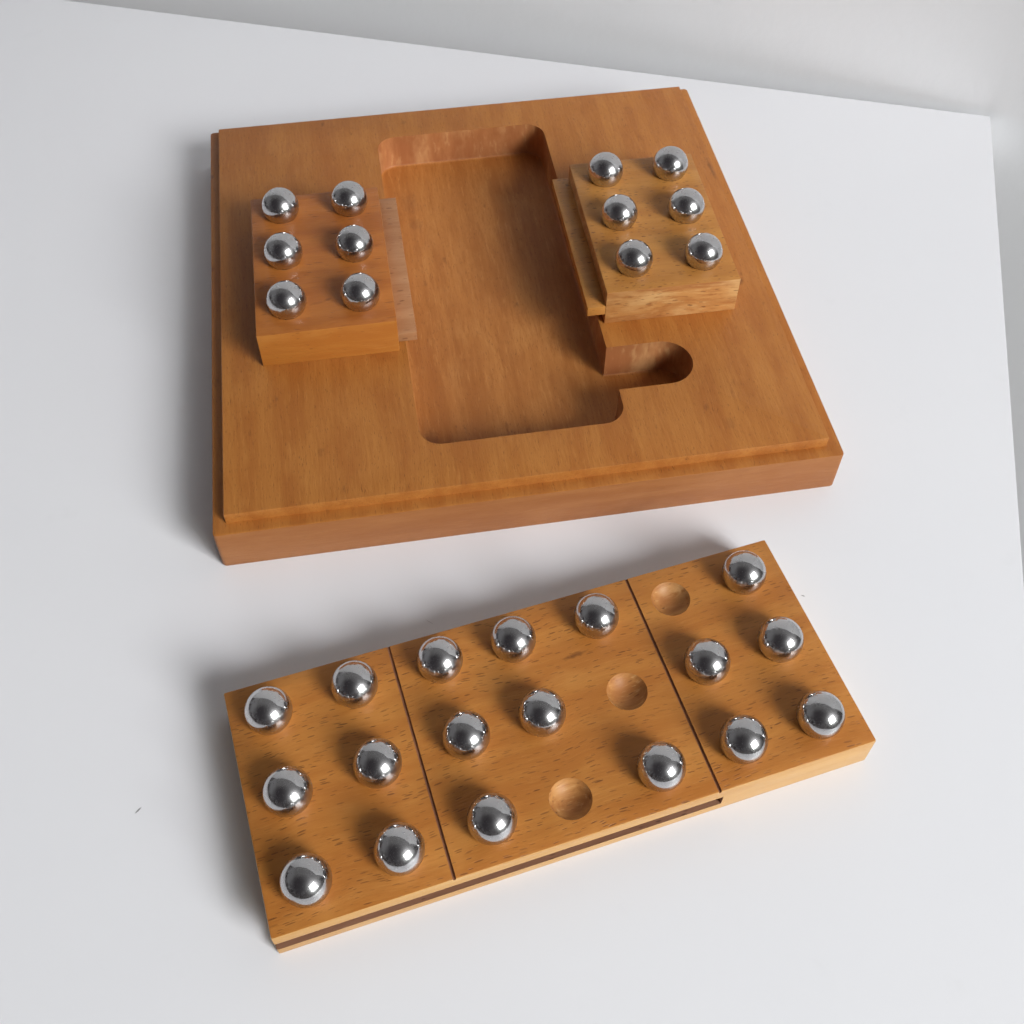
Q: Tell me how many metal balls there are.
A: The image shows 30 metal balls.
